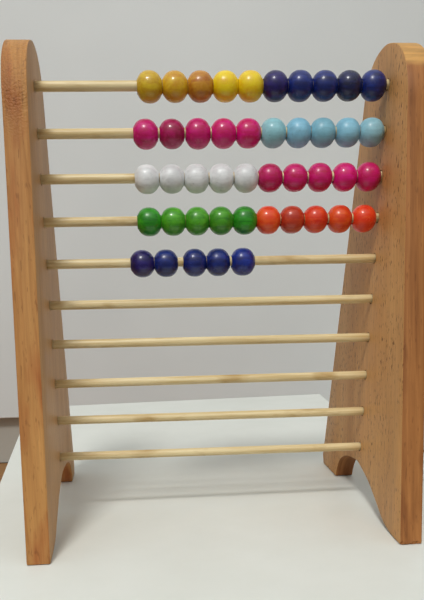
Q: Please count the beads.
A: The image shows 45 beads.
